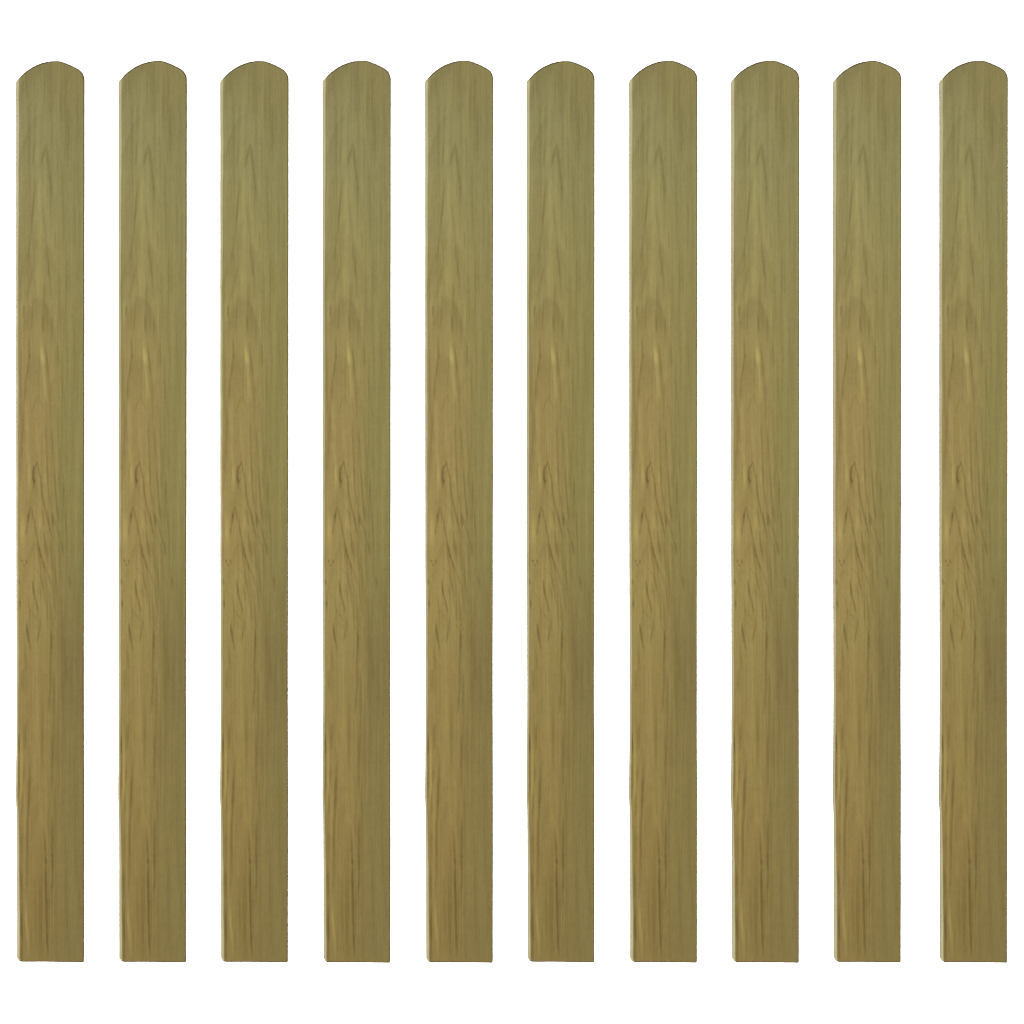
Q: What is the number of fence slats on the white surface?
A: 10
